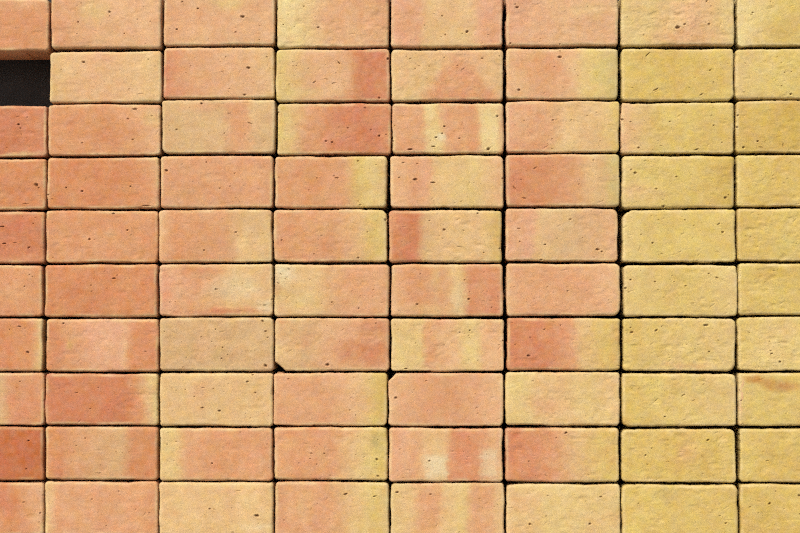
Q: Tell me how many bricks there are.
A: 79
